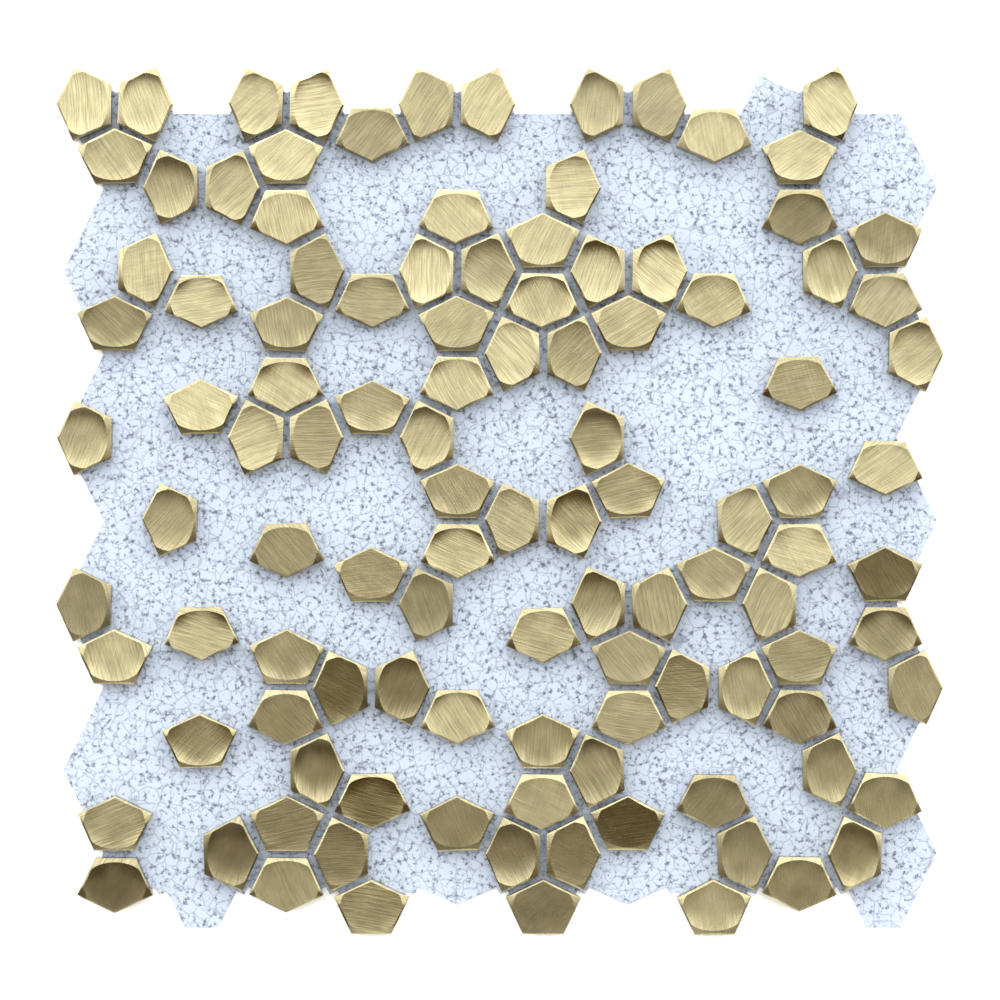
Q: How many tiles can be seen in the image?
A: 111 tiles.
